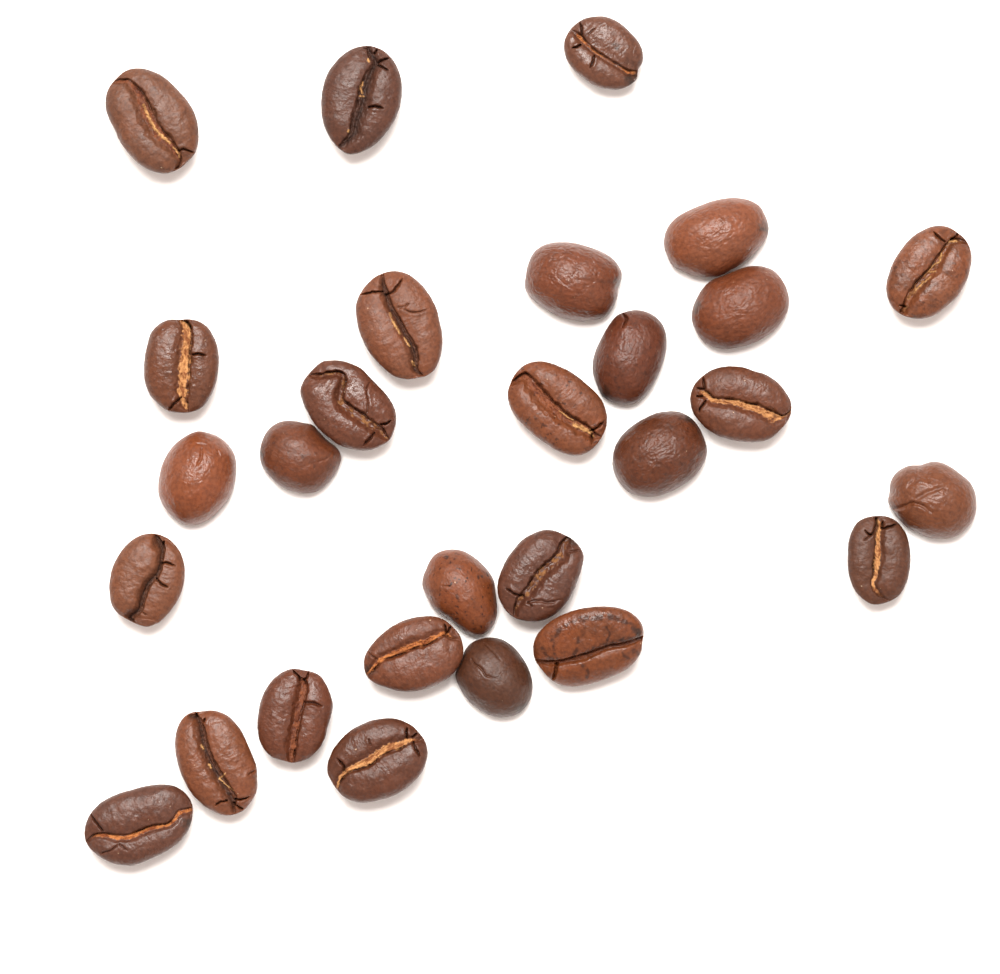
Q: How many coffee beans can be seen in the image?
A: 28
